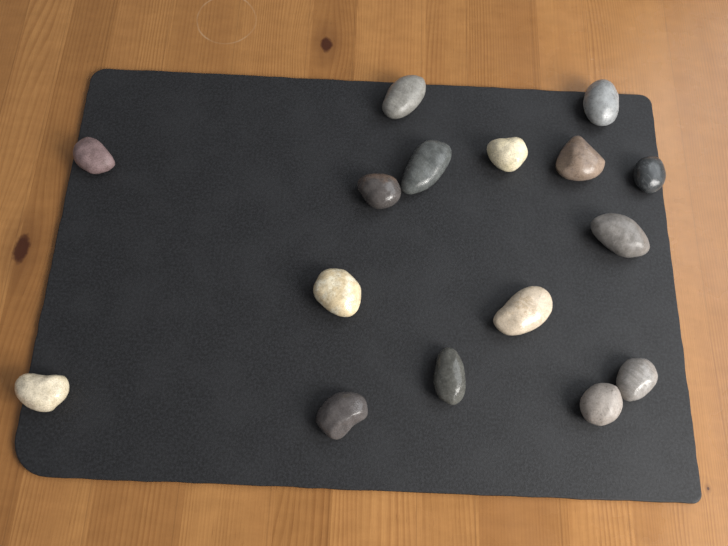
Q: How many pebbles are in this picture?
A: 16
